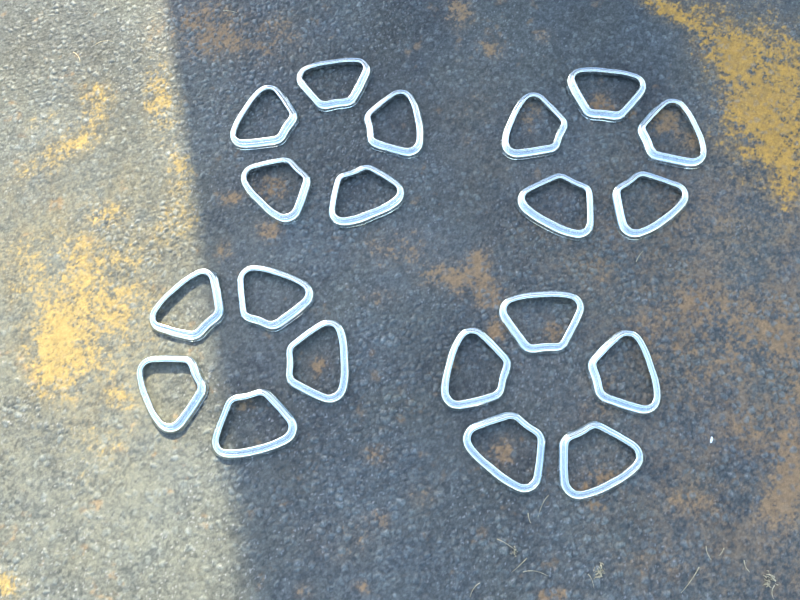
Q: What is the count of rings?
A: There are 20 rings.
